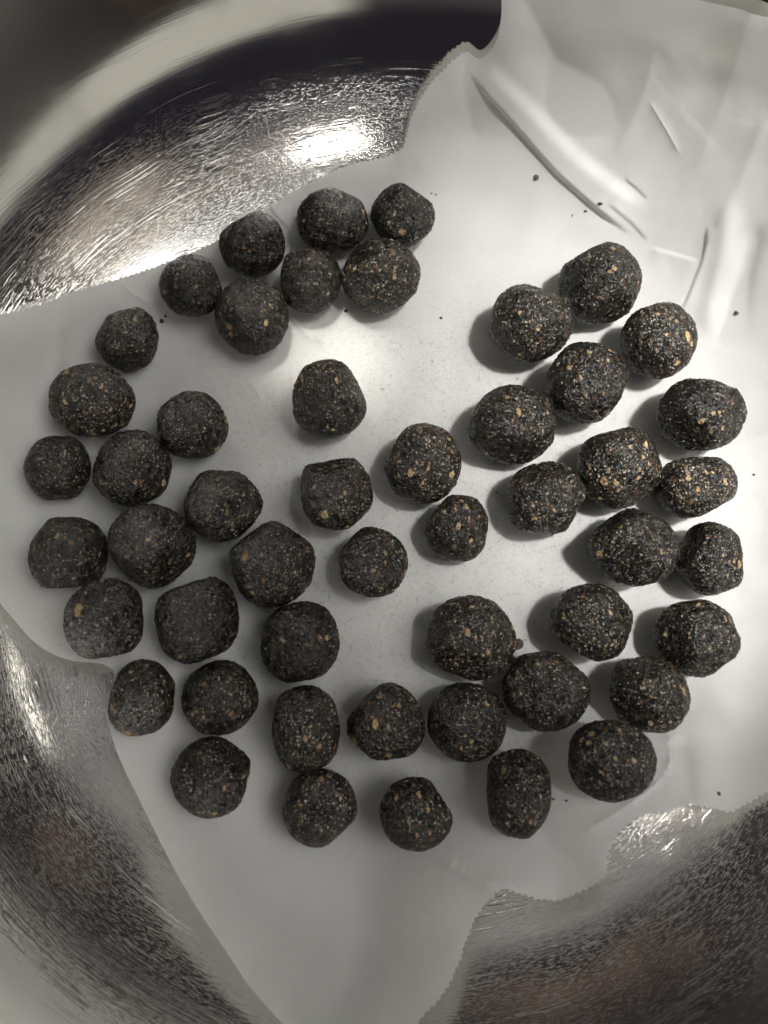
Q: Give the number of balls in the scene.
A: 50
